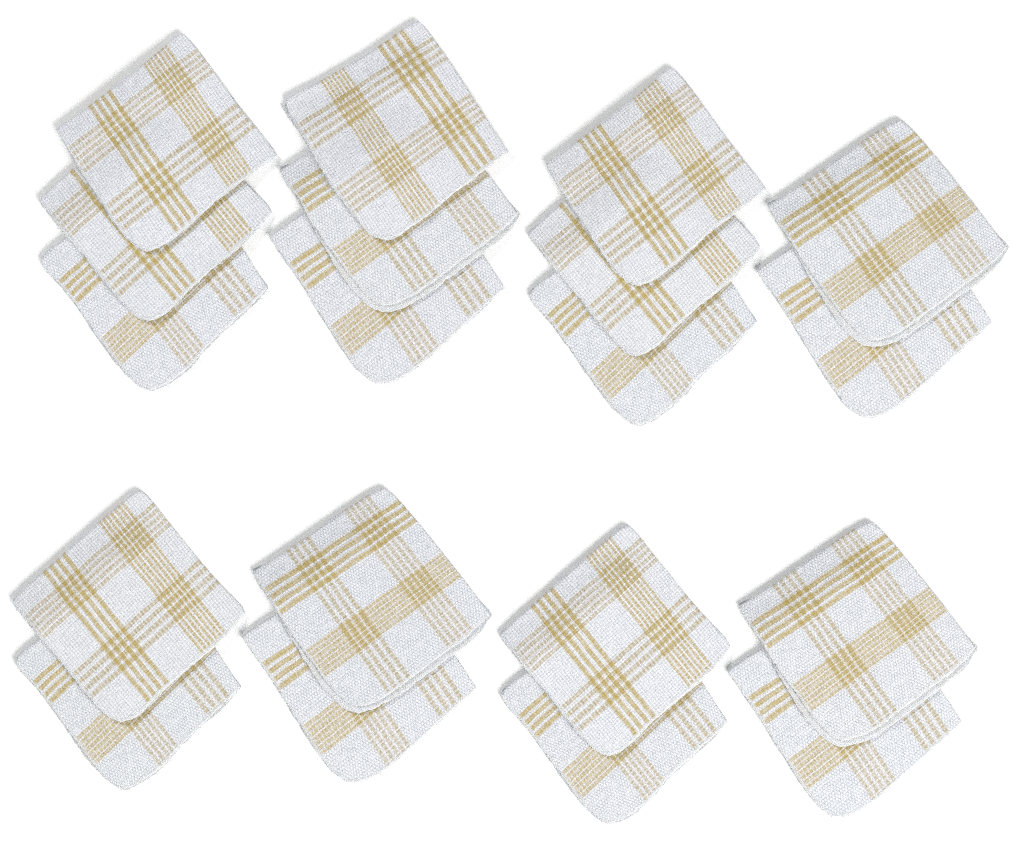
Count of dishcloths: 19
